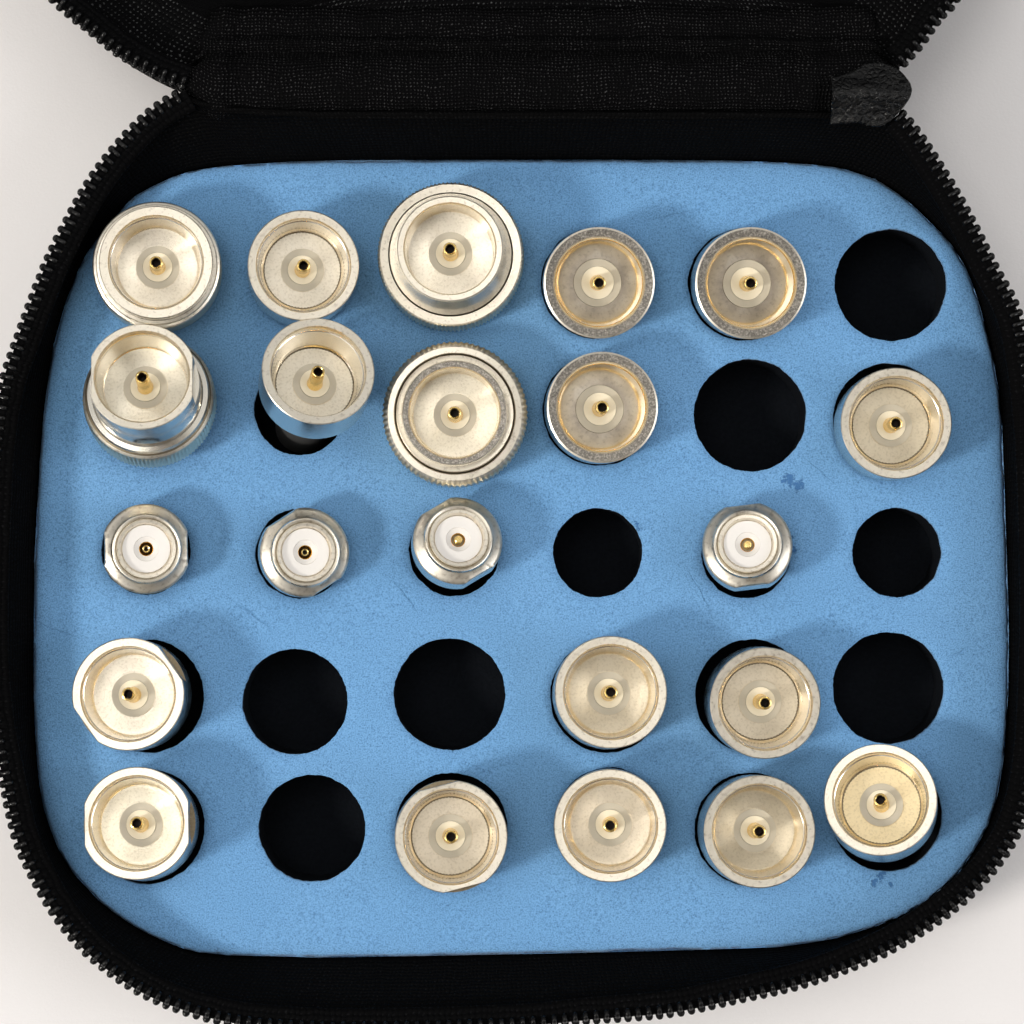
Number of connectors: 22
